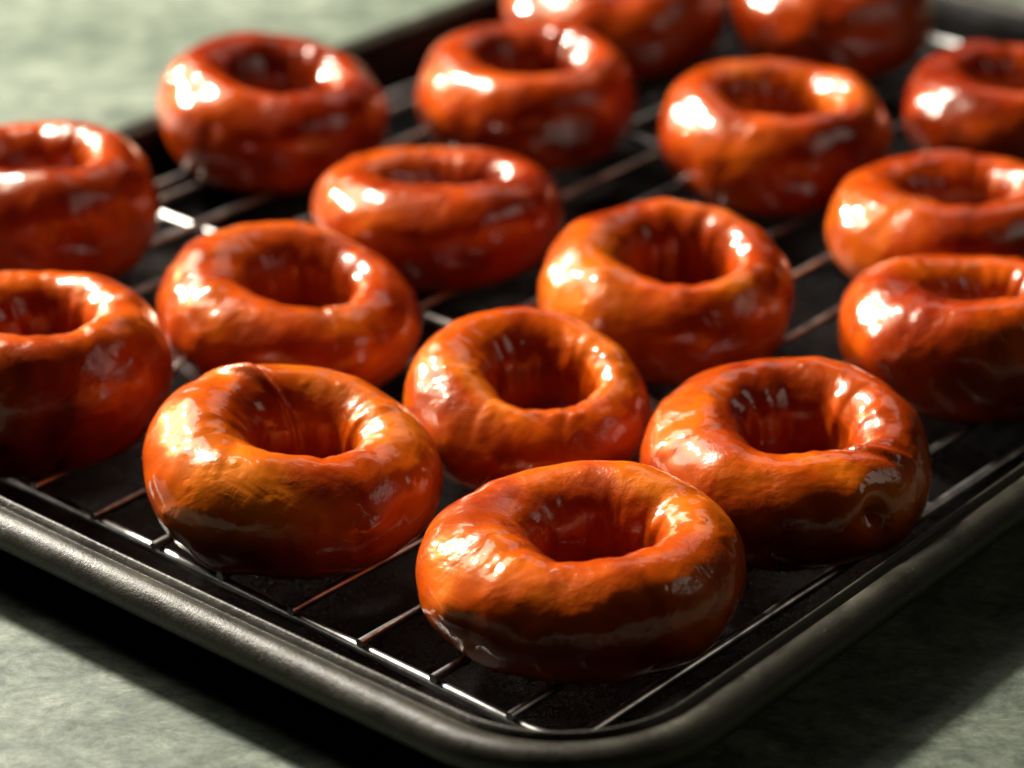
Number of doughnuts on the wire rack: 17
